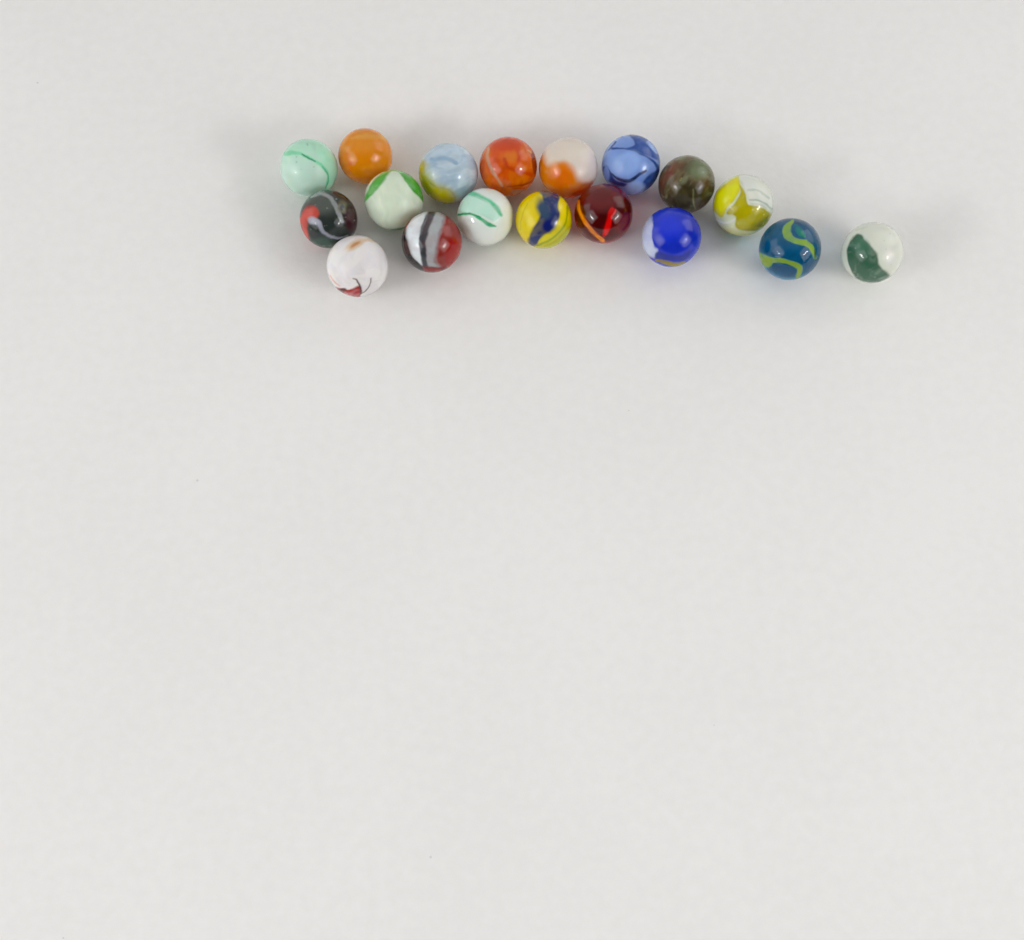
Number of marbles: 18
